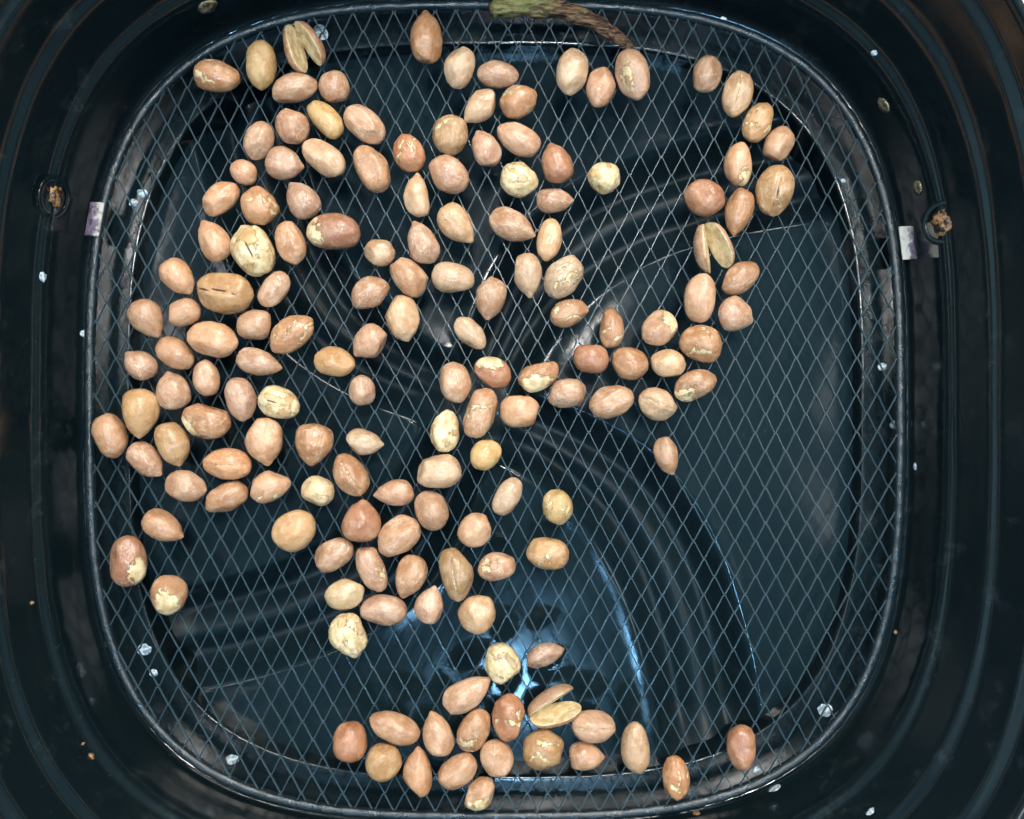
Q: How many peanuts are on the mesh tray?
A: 157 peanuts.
